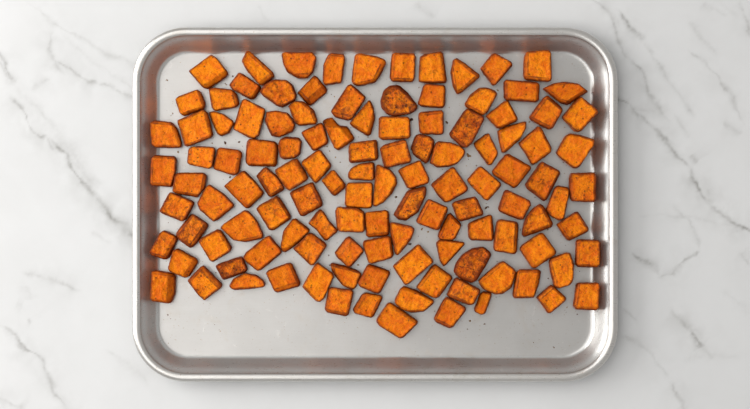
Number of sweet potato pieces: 118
